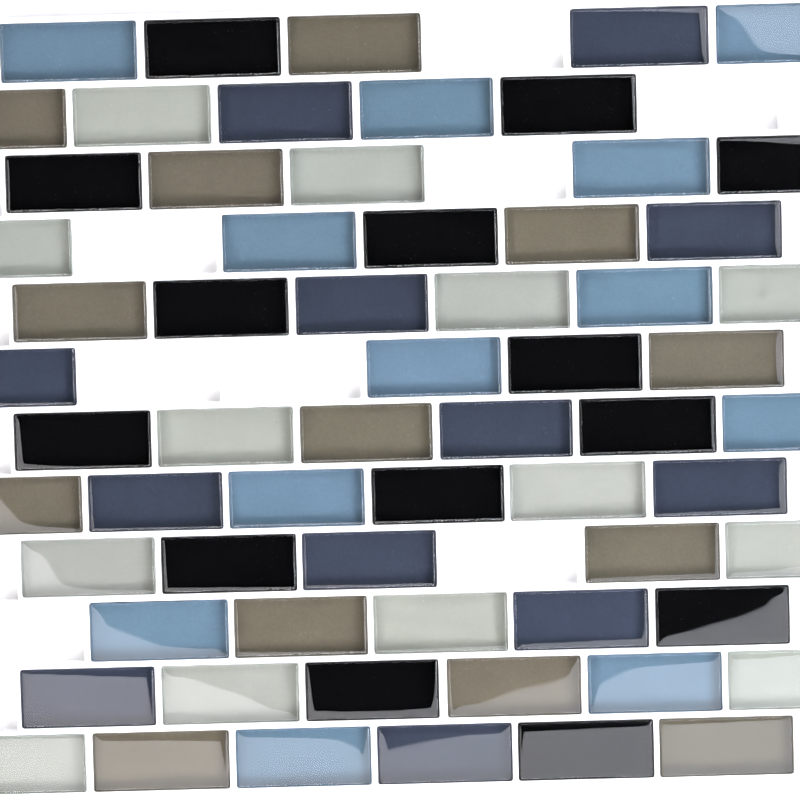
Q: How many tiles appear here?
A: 64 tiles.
